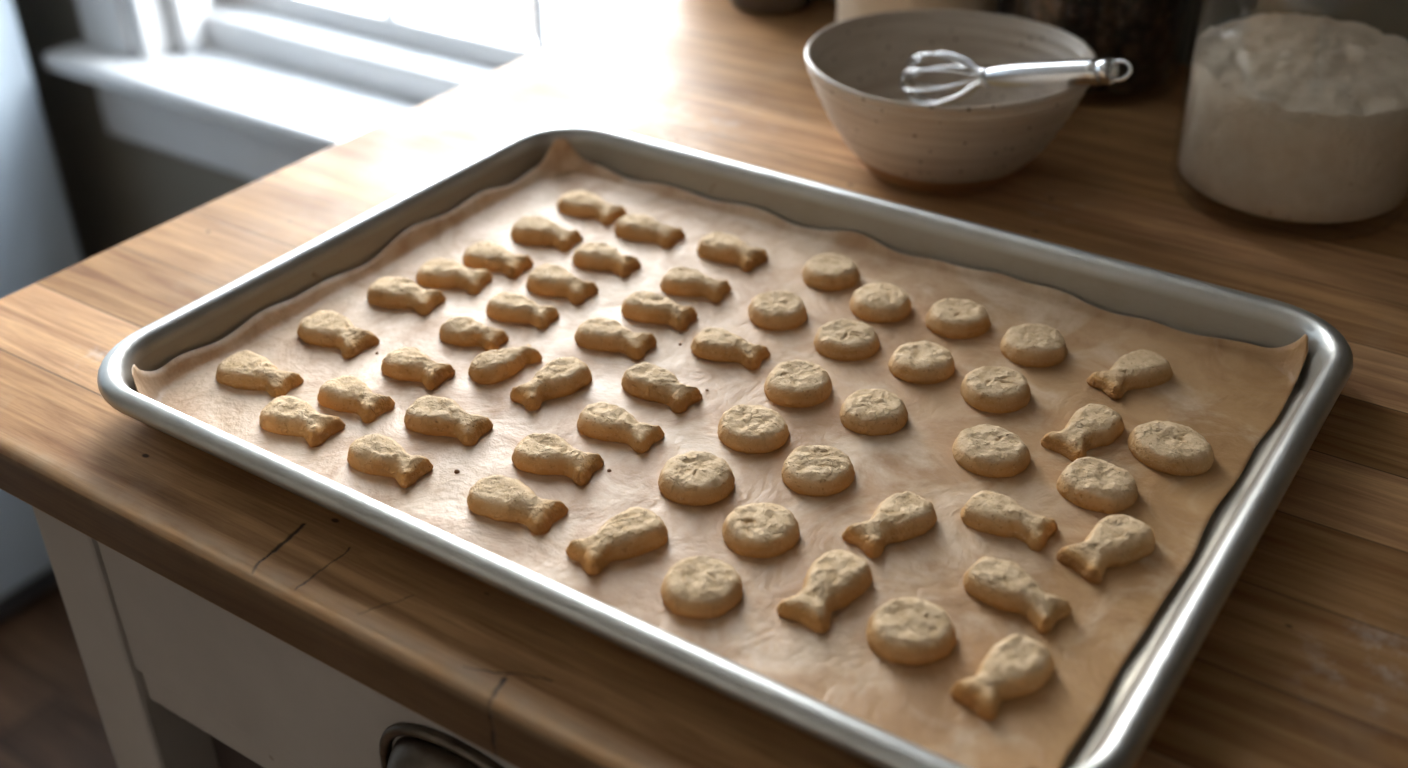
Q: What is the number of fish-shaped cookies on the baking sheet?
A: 37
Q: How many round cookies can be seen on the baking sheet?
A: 19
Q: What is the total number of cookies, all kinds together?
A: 56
